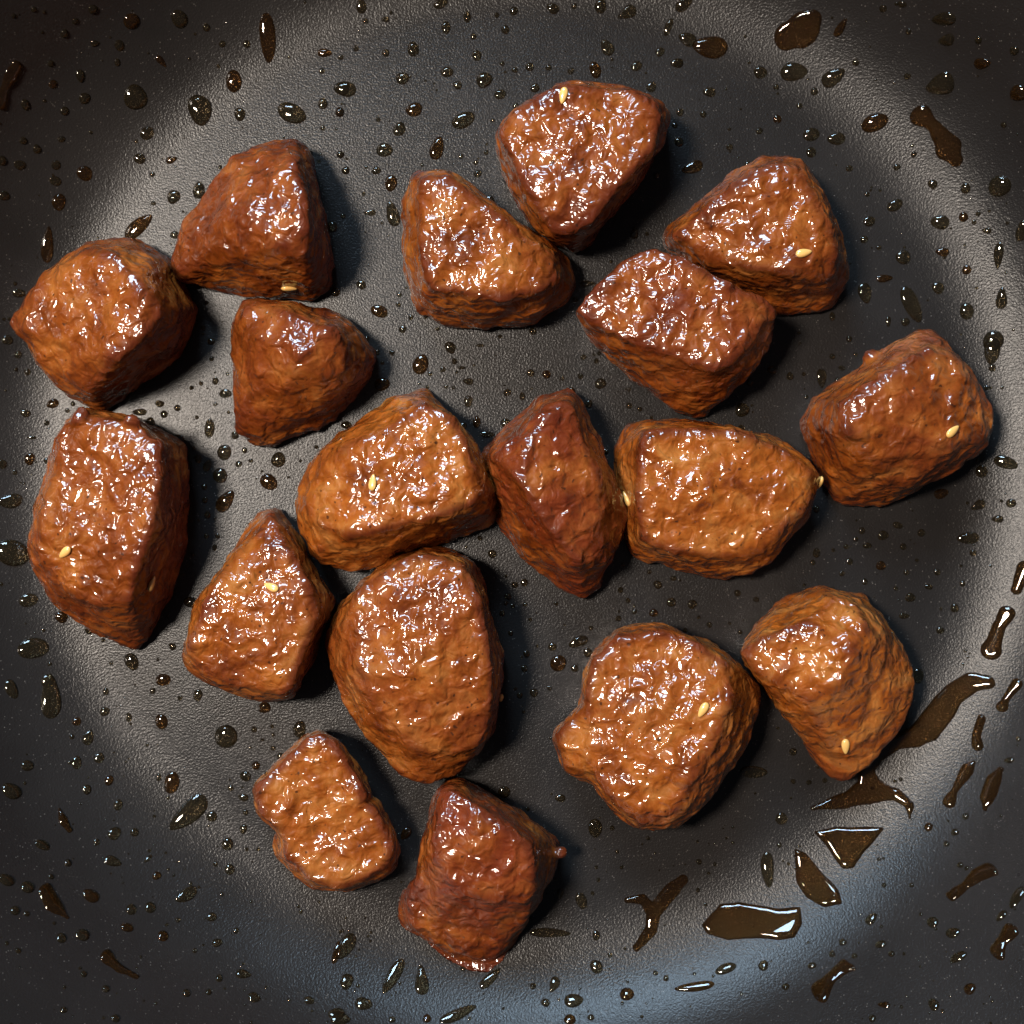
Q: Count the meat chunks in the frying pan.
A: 18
